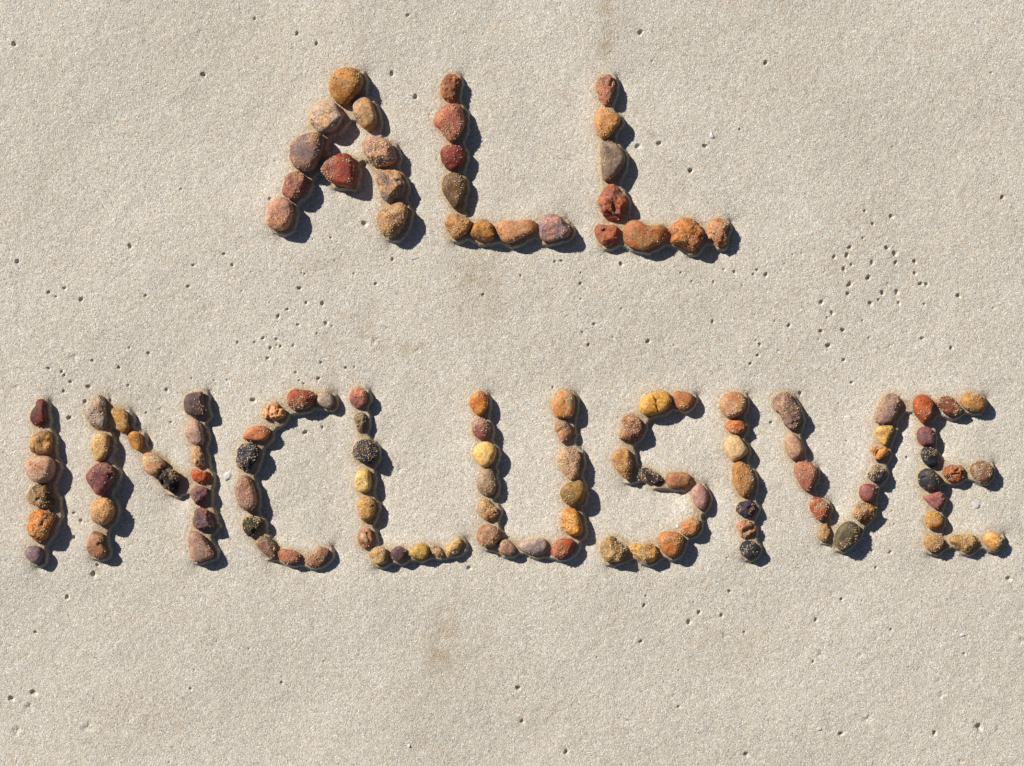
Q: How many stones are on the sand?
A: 126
